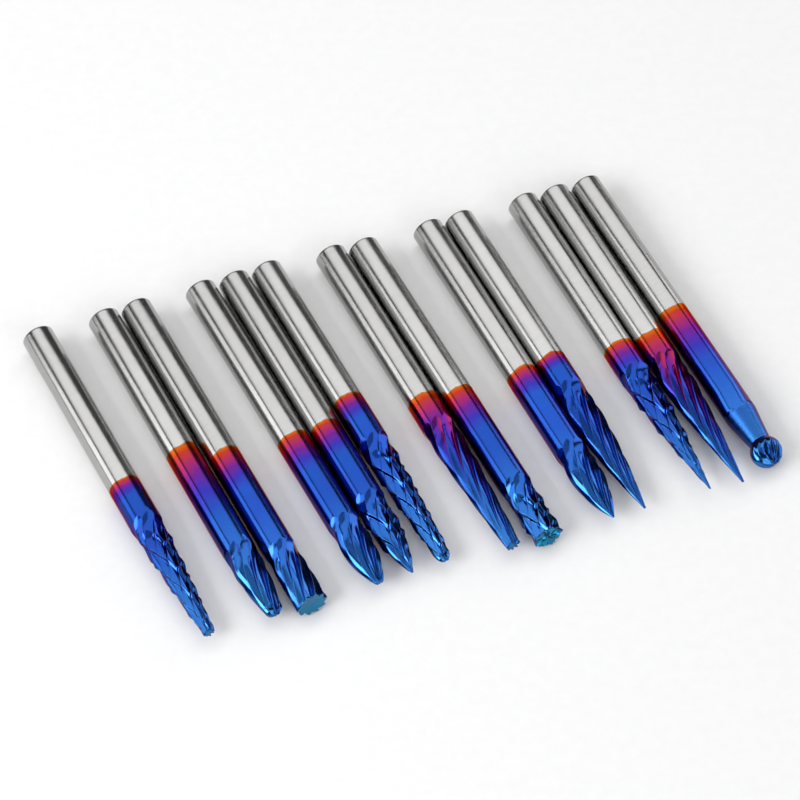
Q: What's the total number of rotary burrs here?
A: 13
